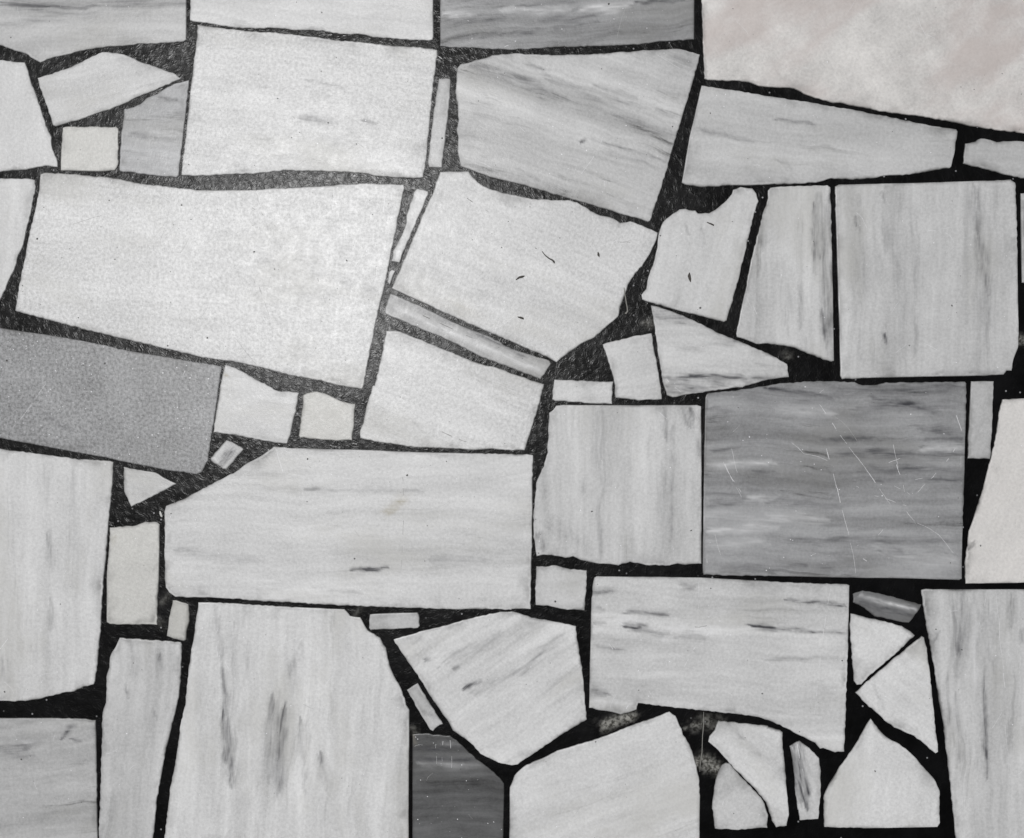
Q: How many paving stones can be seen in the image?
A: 58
